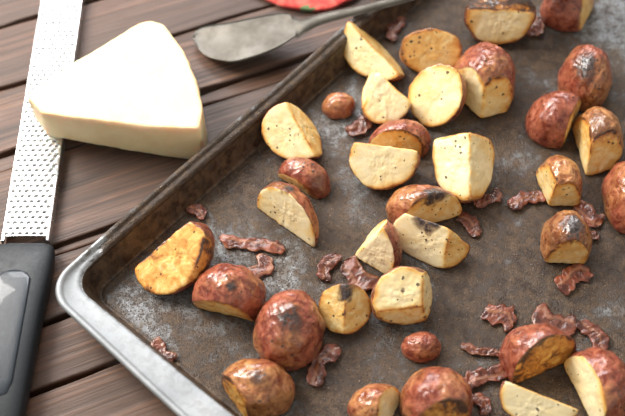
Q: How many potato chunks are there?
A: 35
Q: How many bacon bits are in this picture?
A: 22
